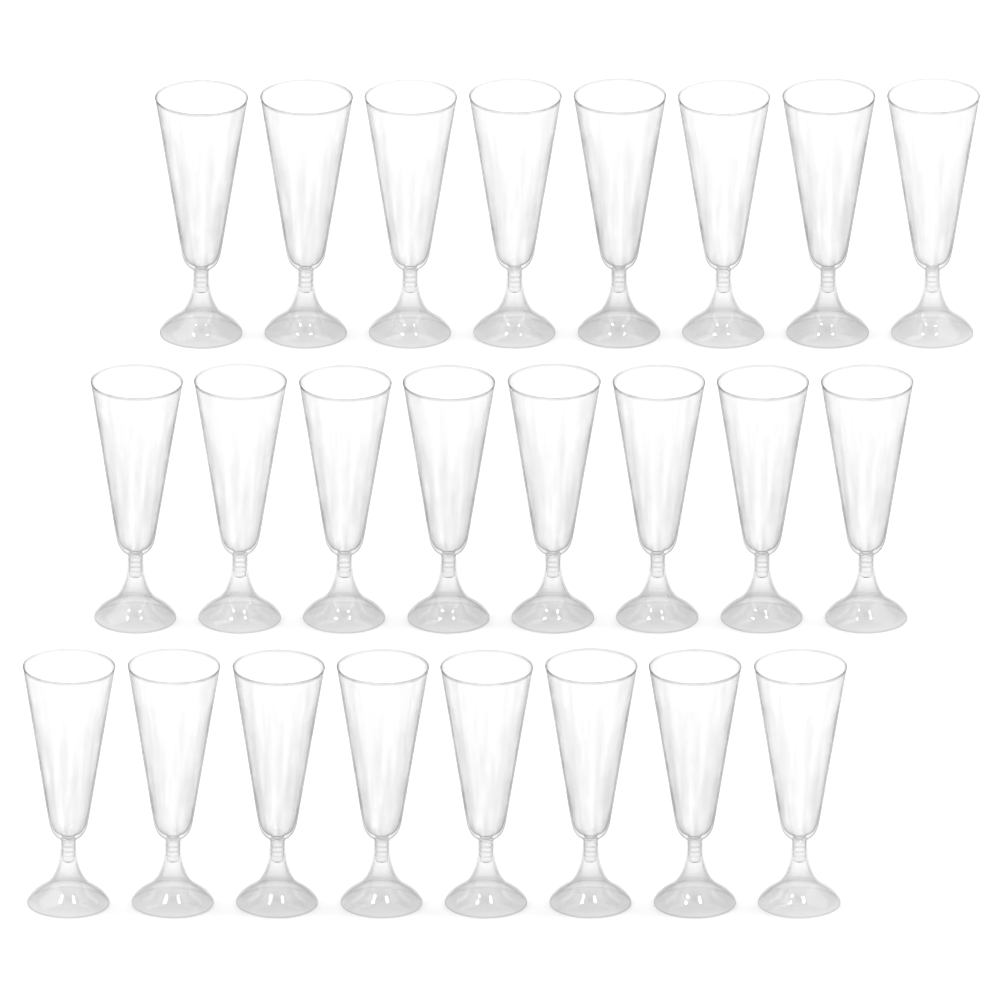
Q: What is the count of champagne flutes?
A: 24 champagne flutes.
